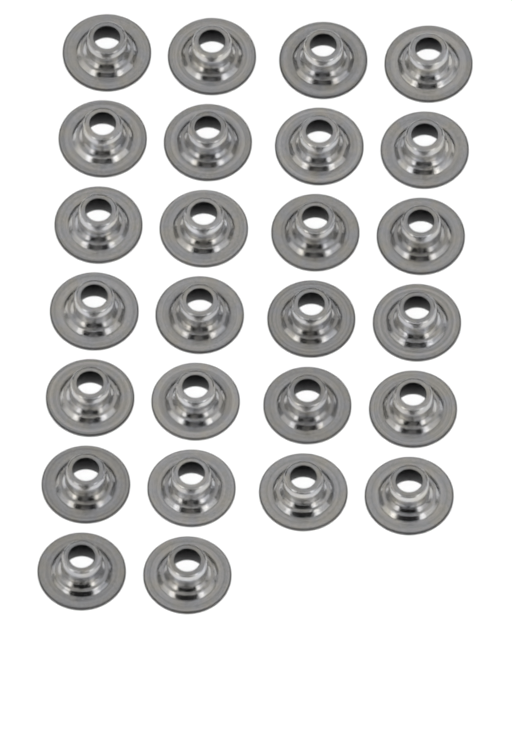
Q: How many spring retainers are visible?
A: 26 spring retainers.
